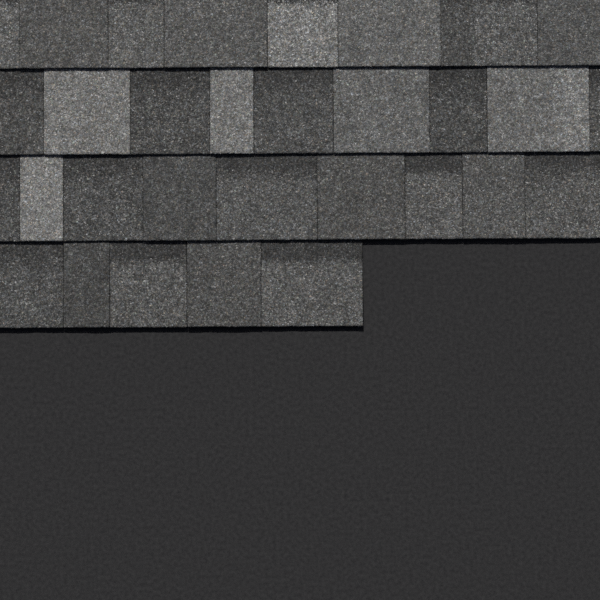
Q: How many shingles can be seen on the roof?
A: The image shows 31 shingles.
